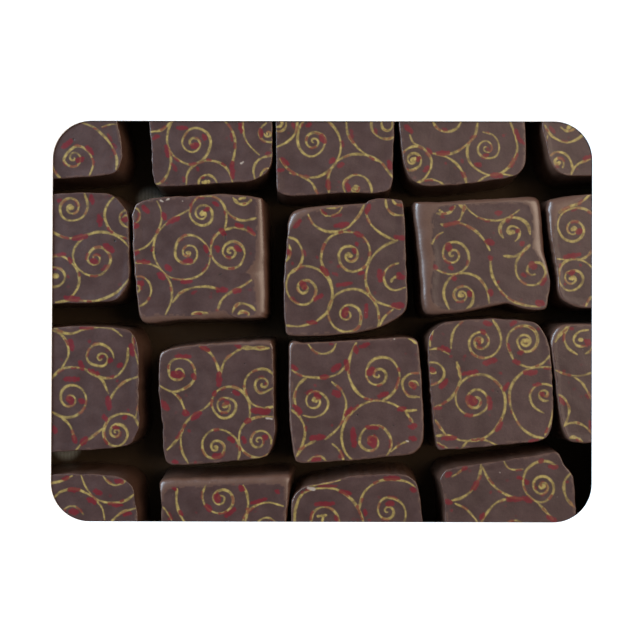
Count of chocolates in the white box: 19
